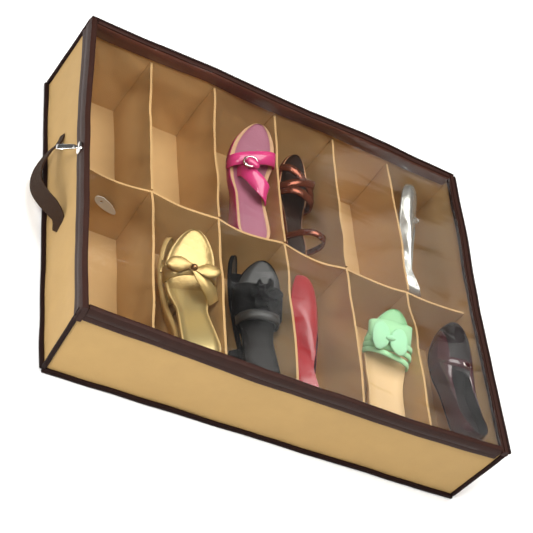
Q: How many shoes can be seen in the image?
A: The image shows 10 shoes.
